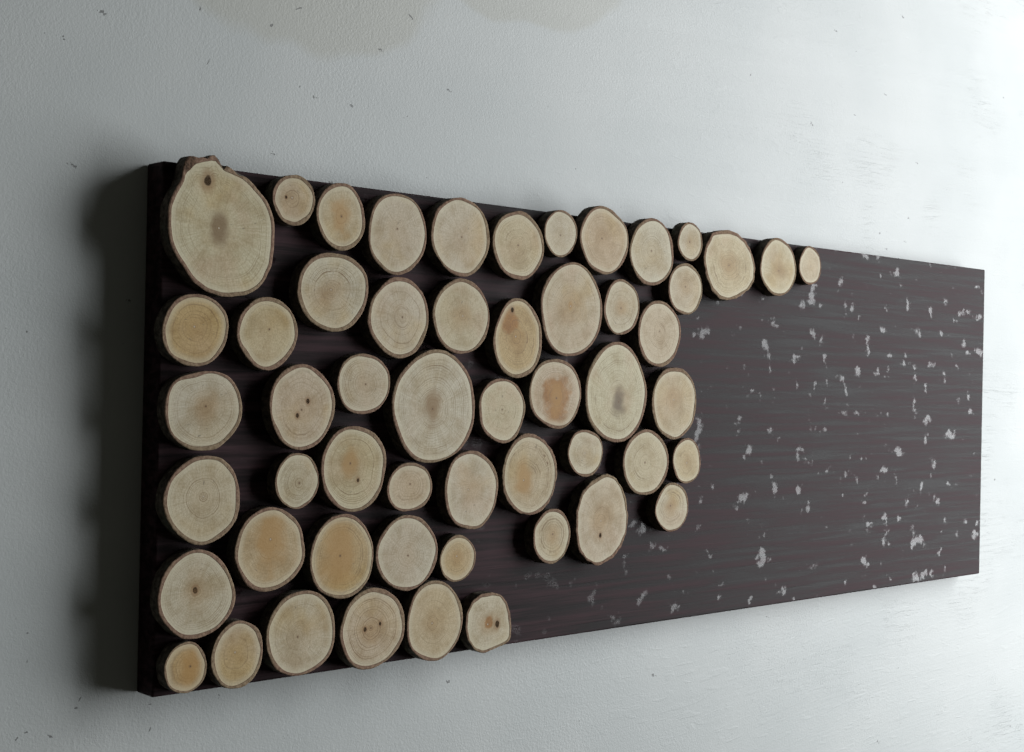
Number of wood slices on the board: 54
